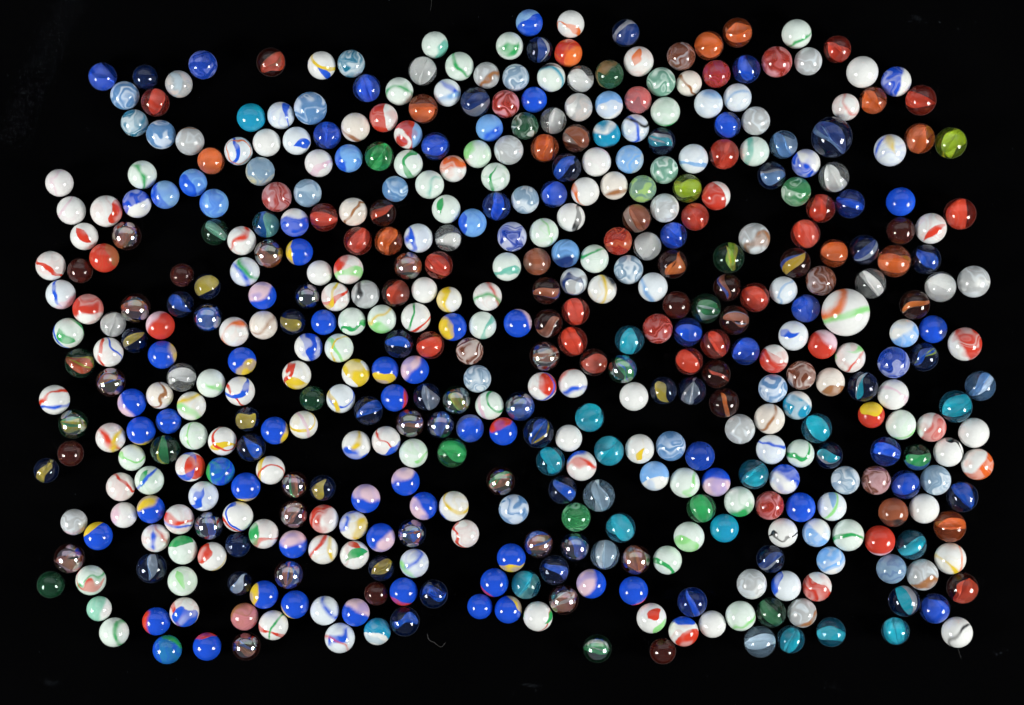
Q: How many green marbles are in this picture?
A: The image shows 26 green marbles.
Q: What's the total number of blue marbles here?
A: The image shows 171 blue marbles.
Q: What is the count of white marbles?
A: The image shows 170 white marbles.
